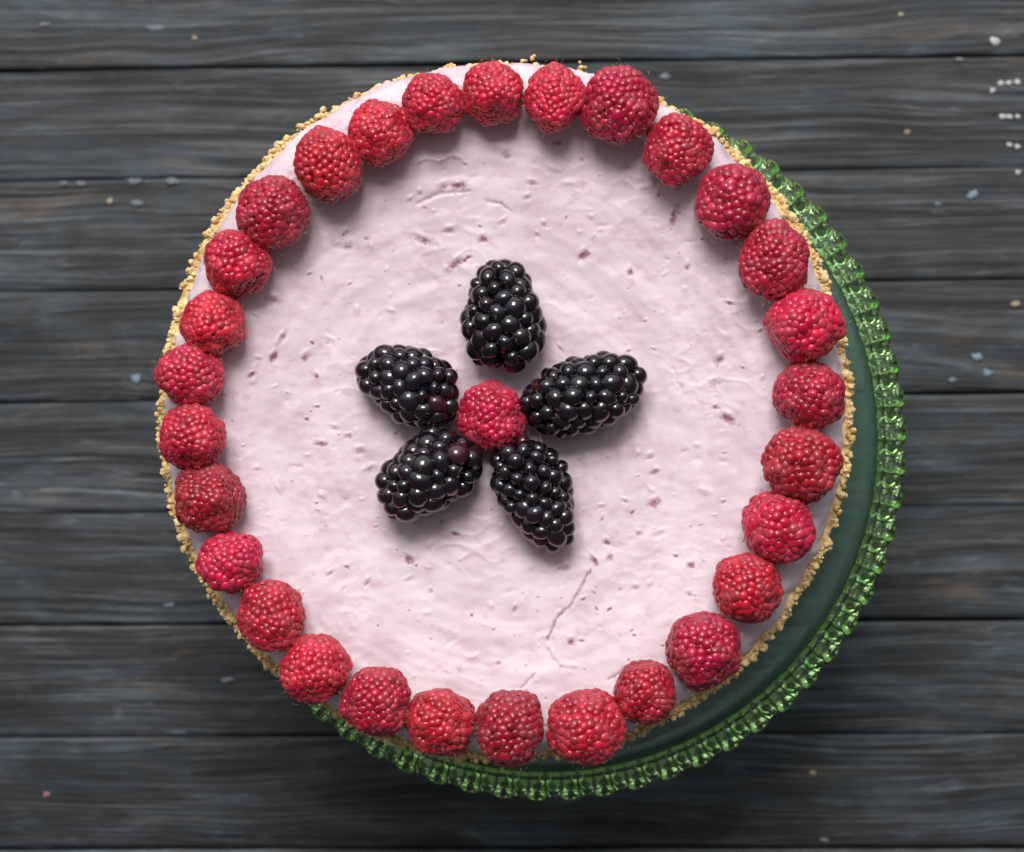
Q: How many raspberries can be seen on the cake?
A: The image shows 30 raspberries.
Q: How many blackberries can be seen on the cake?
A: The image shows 5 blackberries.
